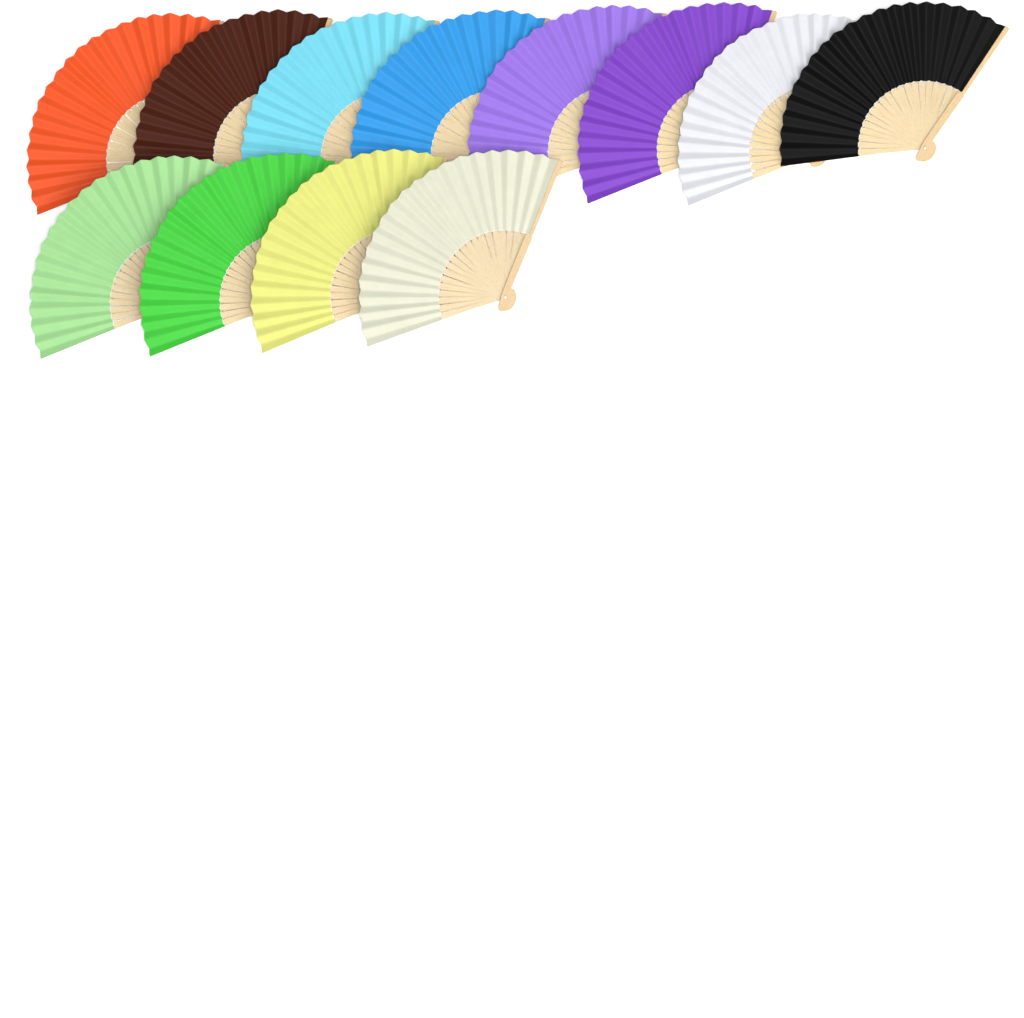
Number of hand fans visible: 12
